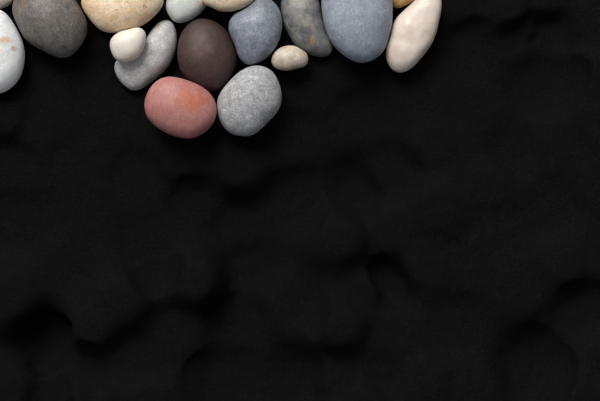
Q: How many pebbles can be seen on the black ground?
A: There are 17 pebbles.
